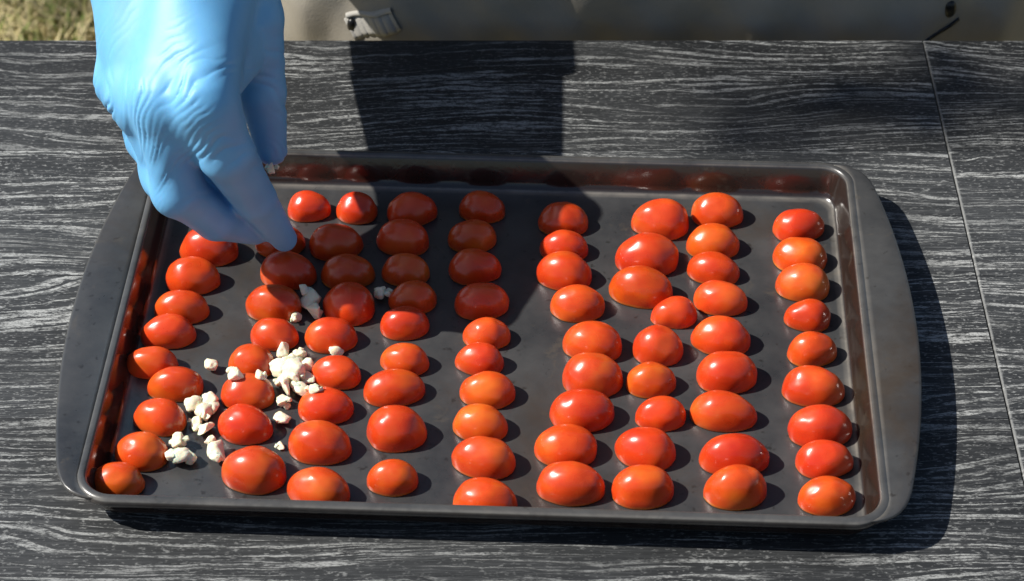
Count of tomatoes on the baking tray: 82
